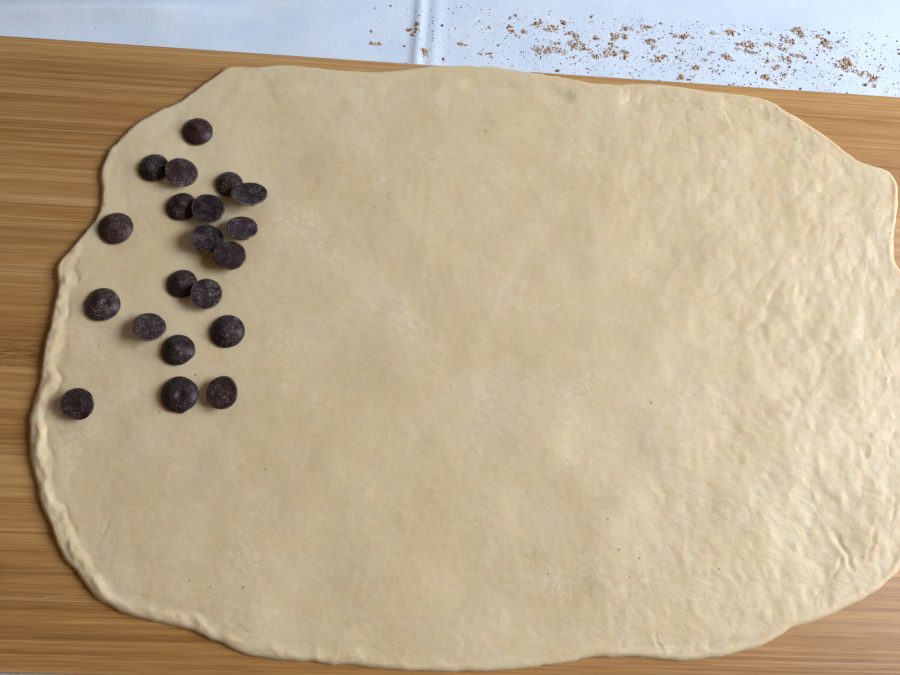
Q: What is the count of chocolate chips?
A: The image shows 20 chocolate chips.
